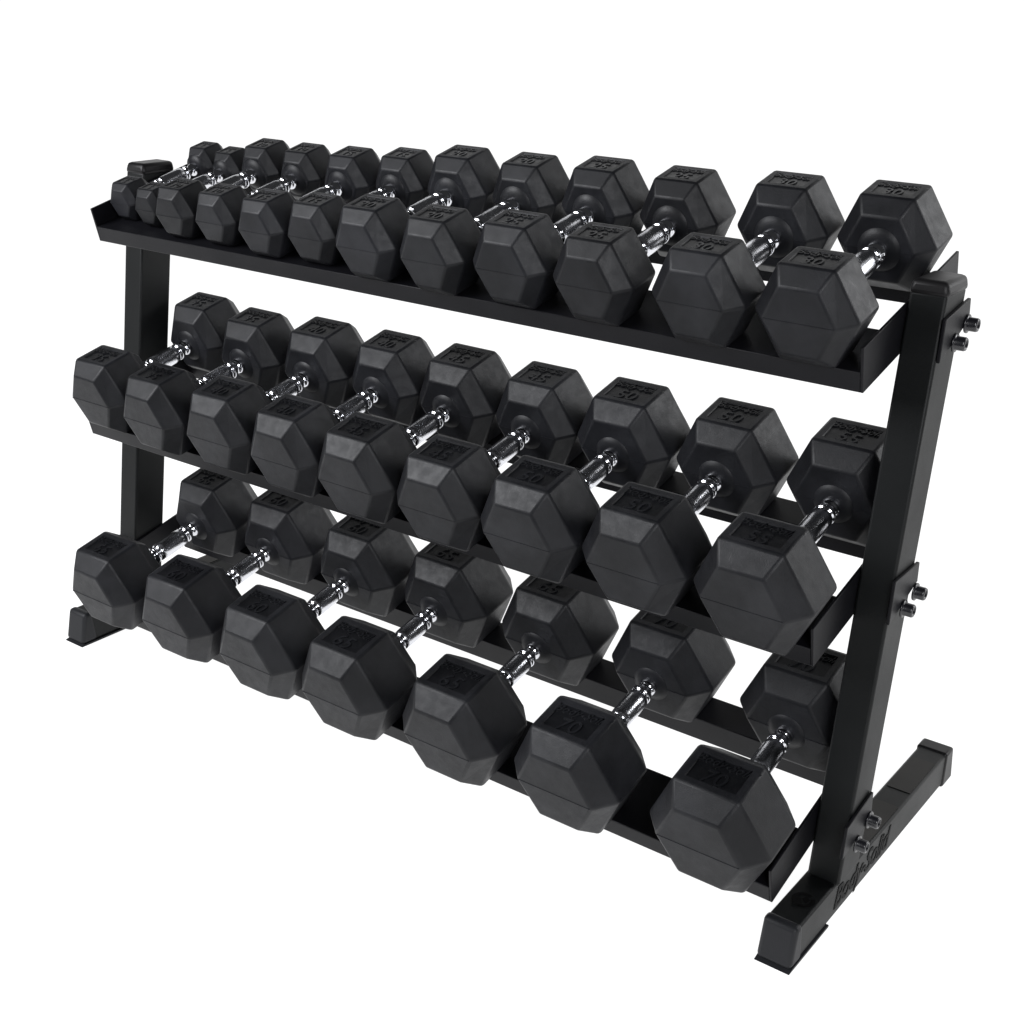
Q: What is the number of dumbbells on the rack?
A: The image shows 28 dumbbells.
